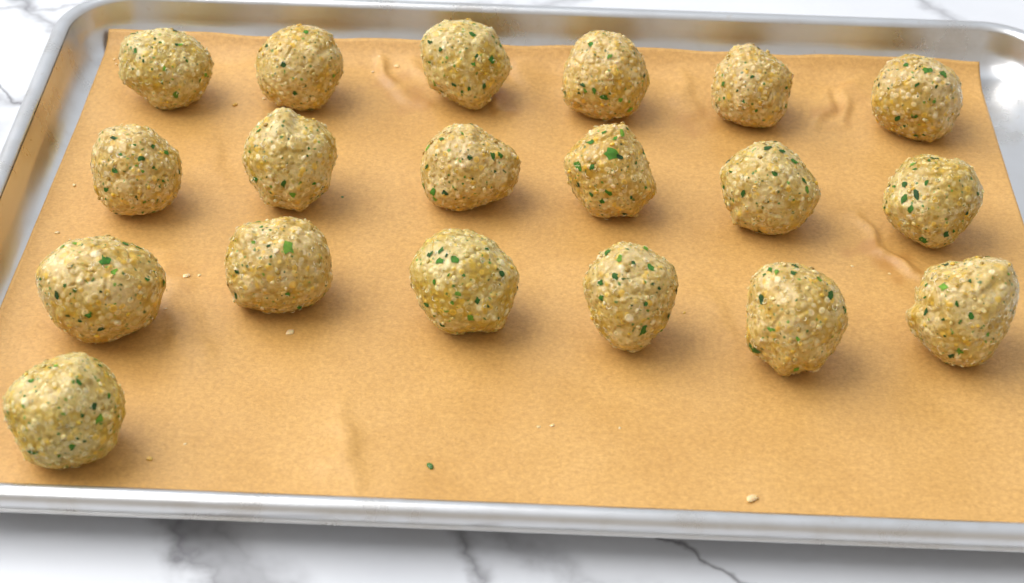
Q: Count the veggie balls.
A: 19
